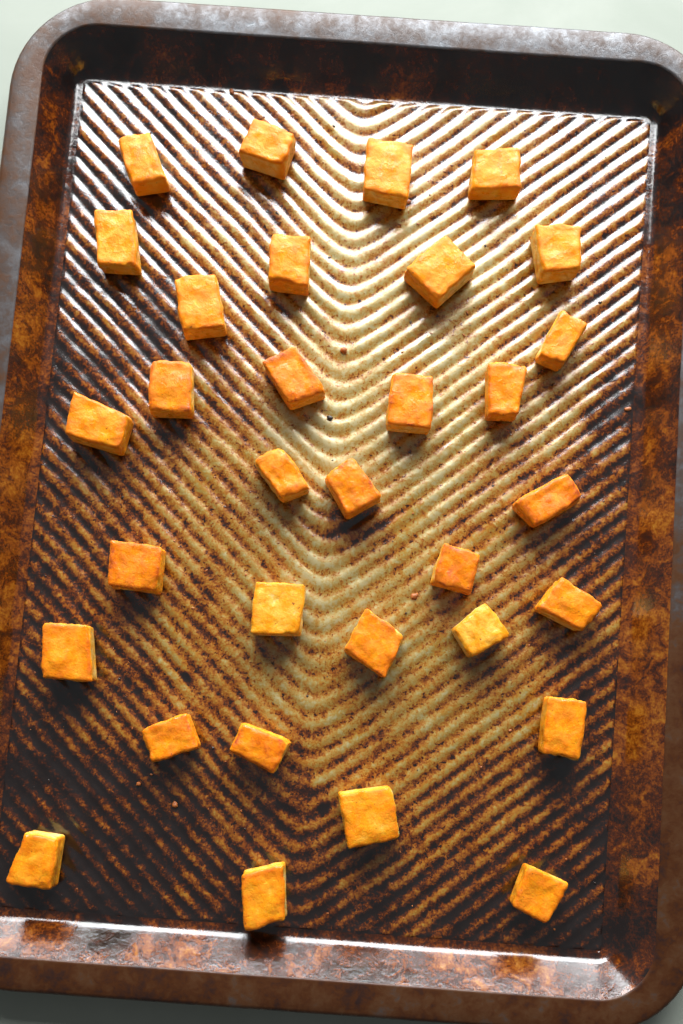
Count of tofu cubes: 32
